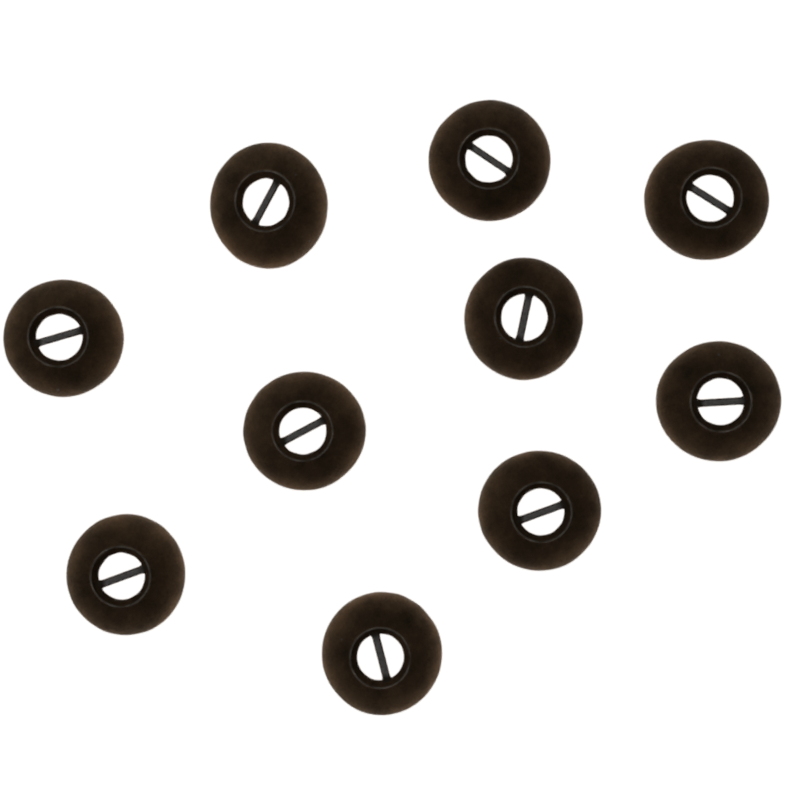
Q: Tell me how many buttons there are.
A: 10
